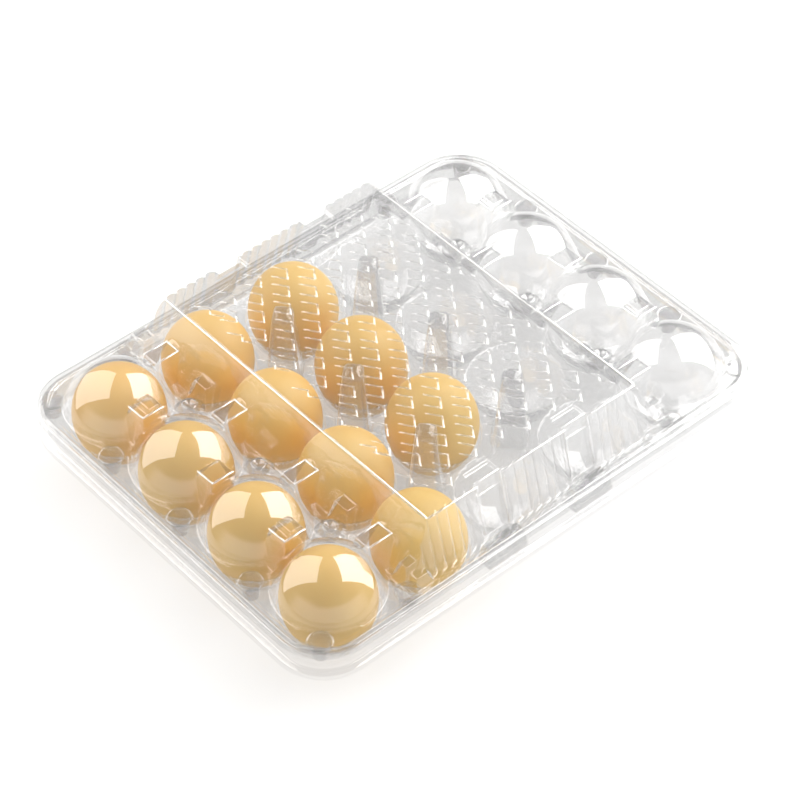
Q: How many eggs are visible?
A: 11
